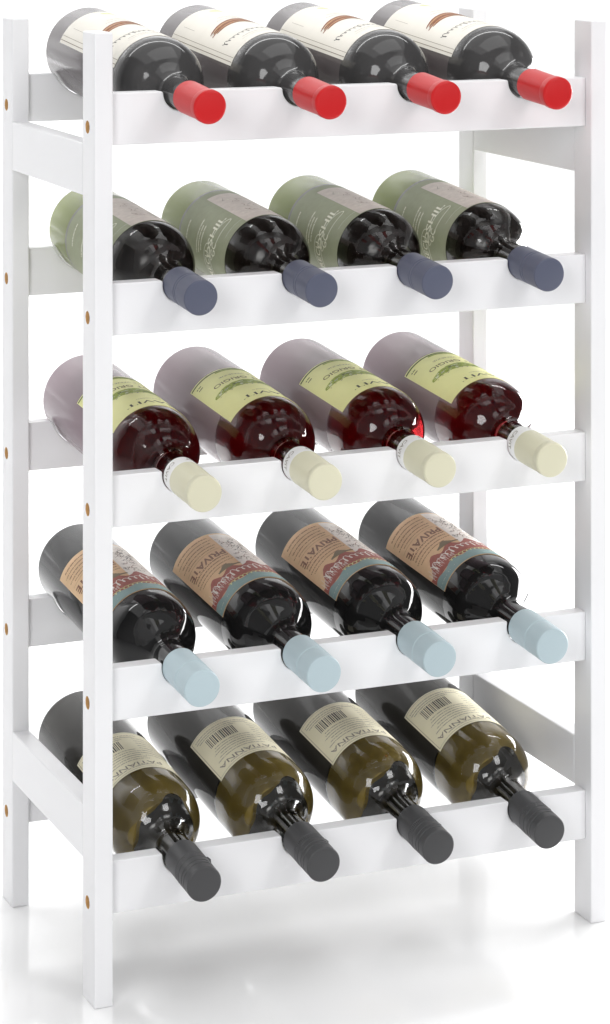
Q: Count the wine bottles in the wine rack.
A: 20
